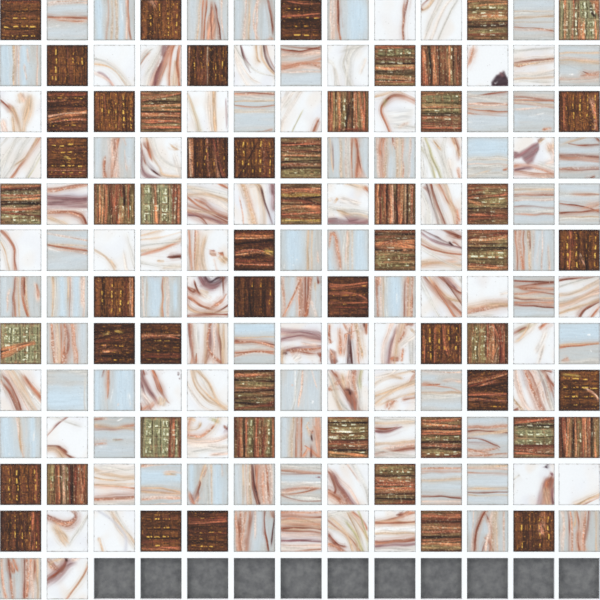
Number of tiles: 158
